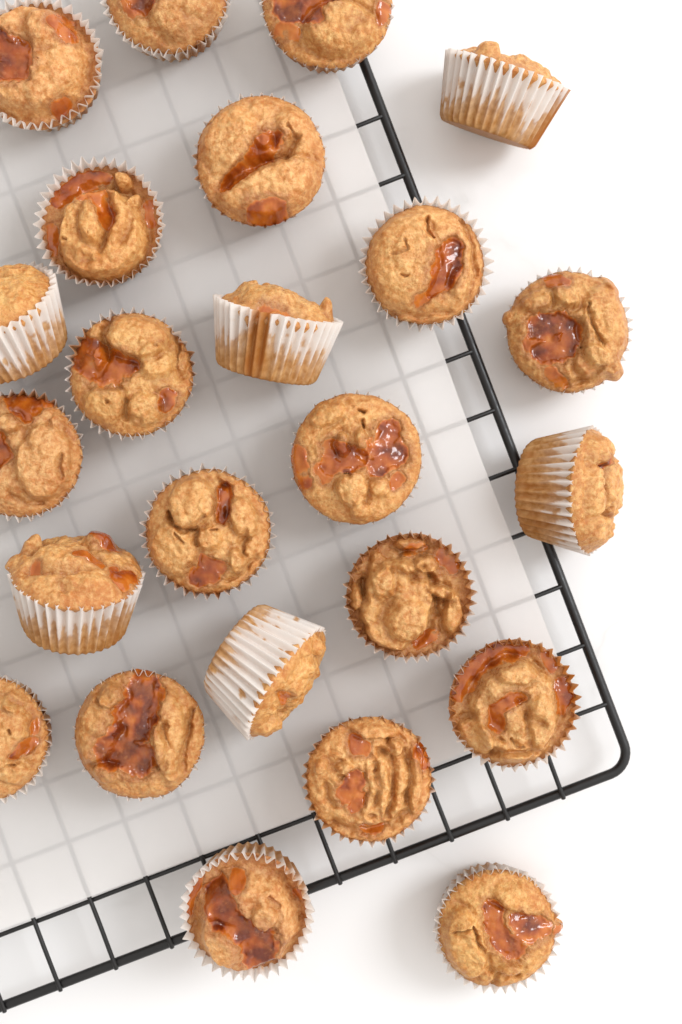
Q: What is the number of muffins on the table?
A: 24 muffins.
